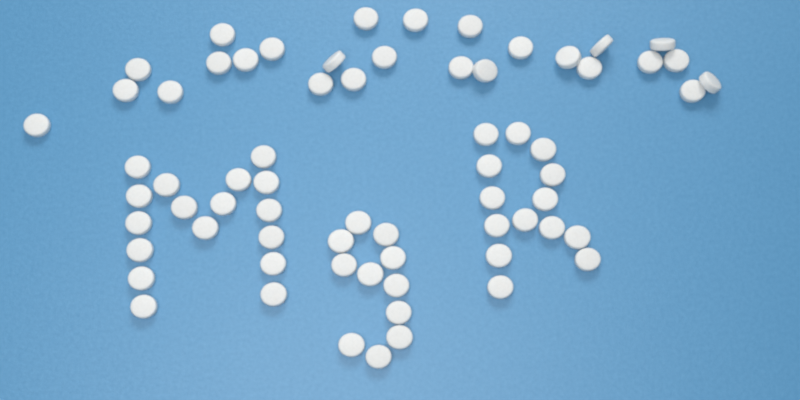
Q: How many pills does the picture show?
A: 68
